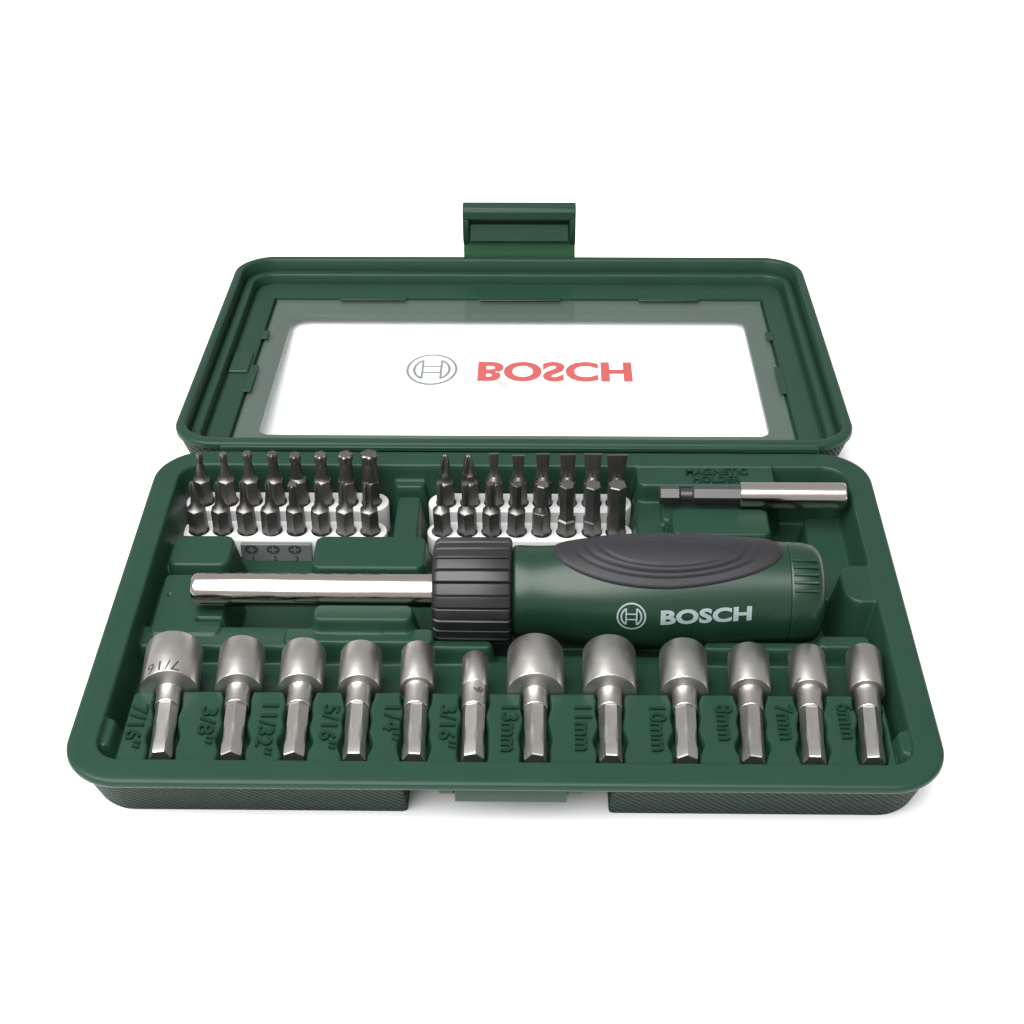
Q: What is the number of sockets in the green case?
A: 12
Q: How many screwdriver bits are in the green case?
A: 32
